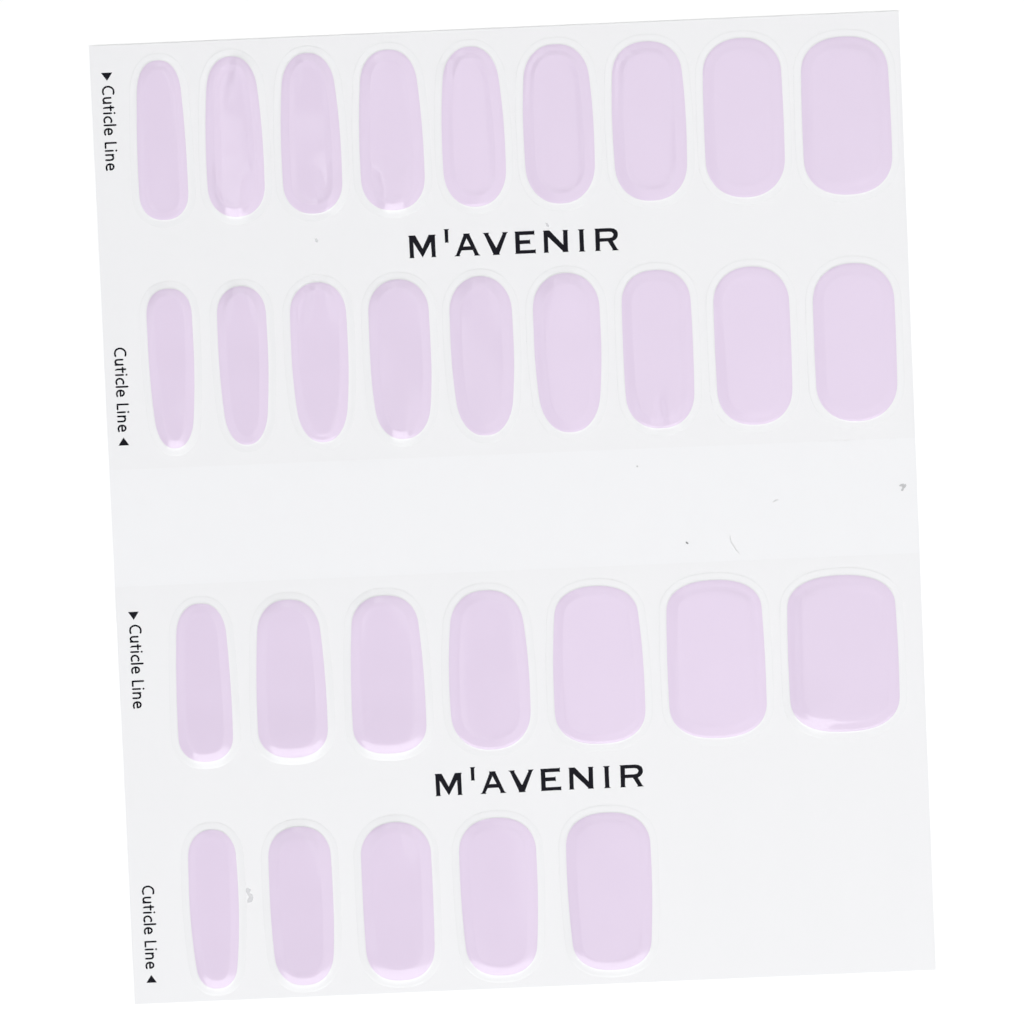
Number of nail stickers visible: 30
